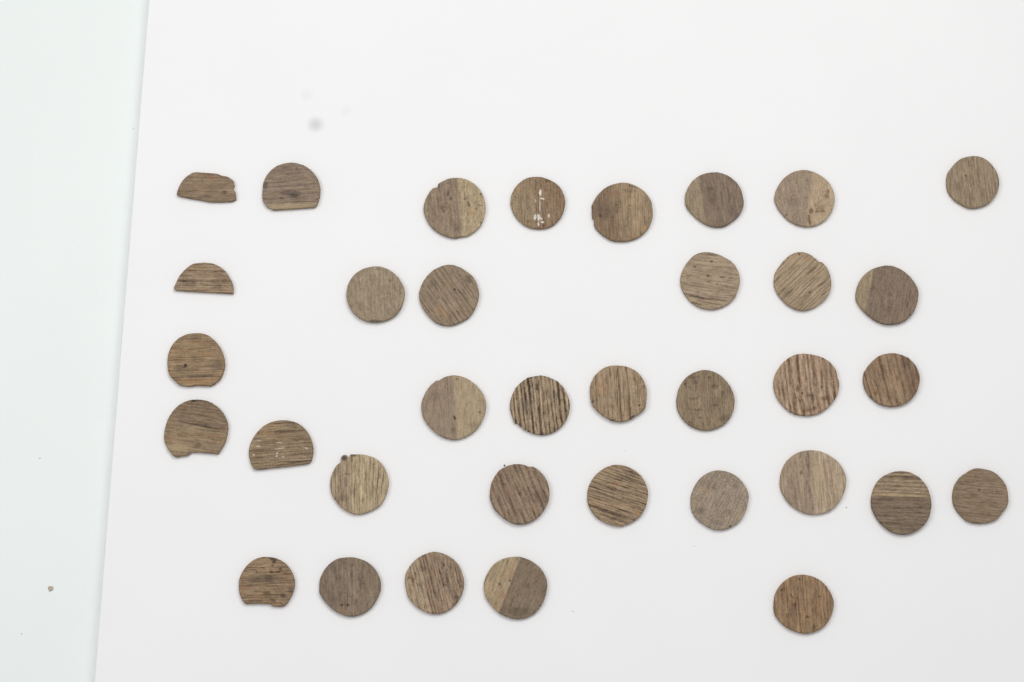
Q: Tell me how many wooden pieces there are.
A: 35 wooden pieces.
